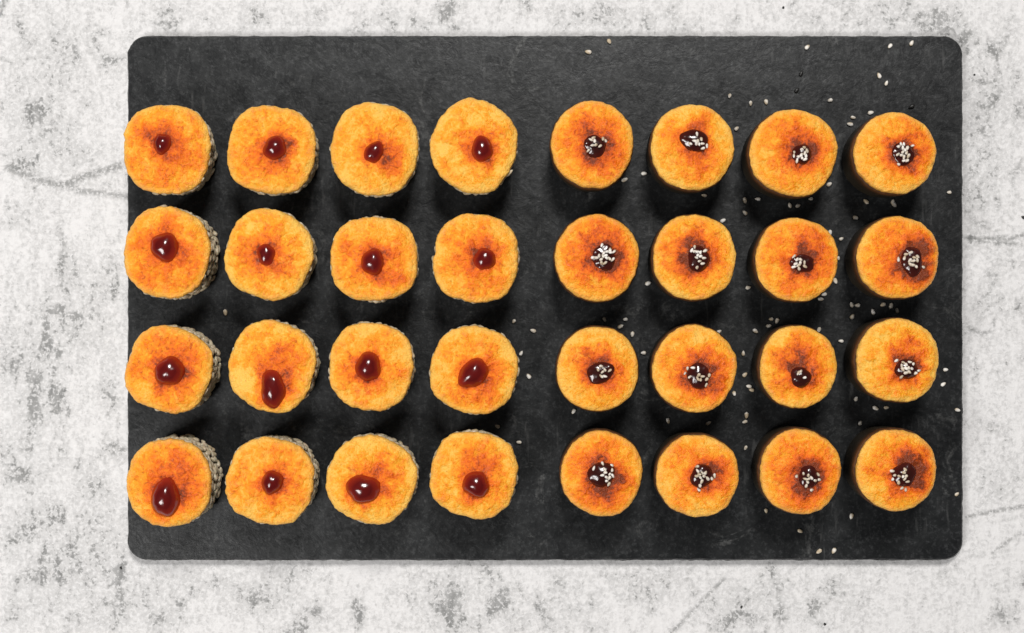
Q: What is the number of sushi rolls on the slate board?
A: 32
